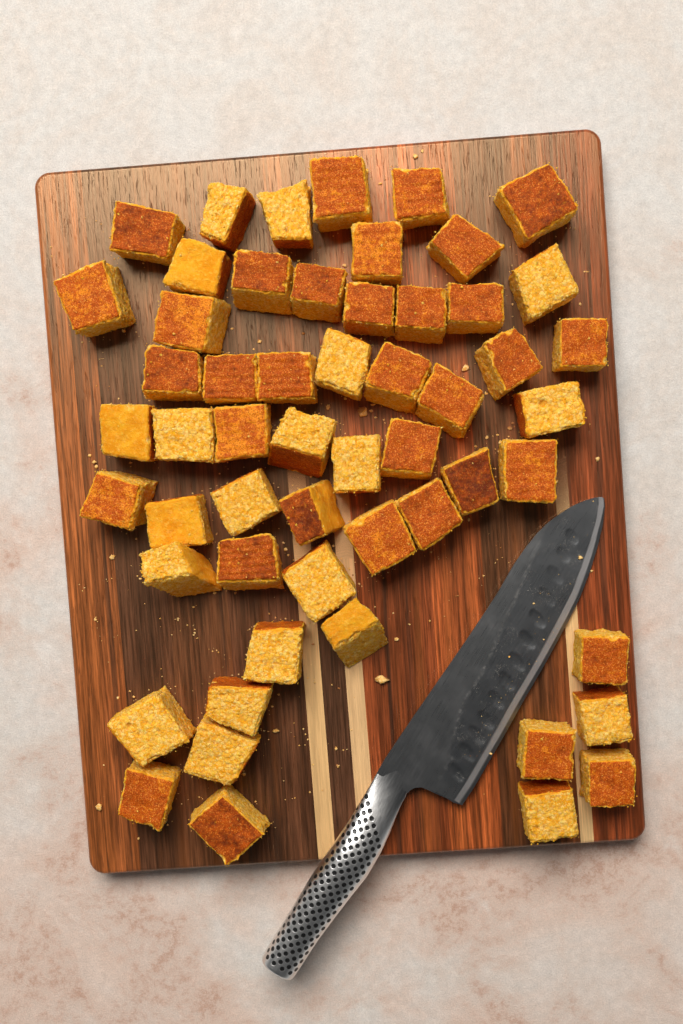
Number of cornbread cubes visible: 55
